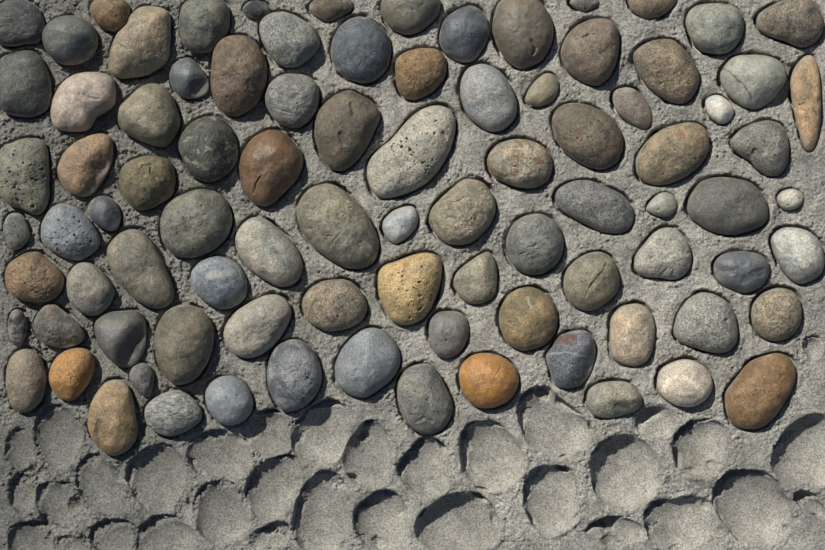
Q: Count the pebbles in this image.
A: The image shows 90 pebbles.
